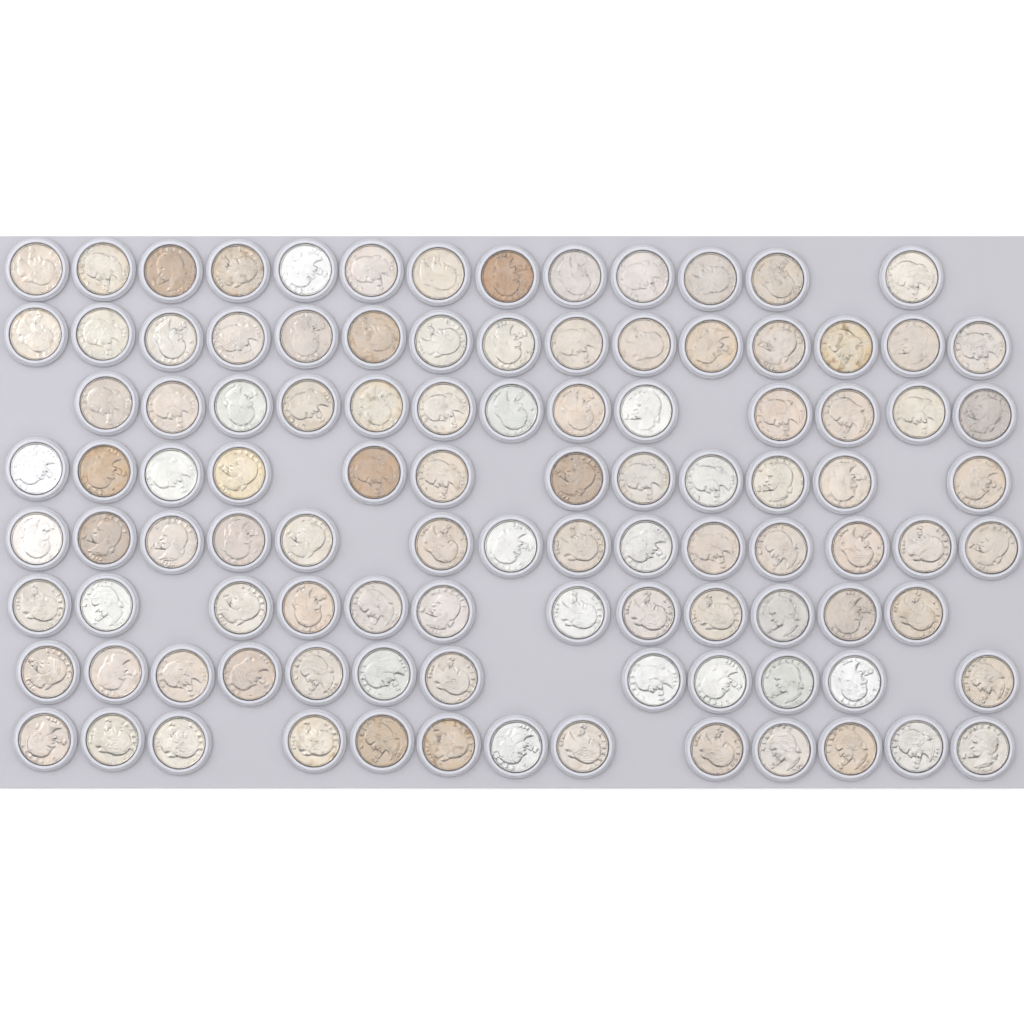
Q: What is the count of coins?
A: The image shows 104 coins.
